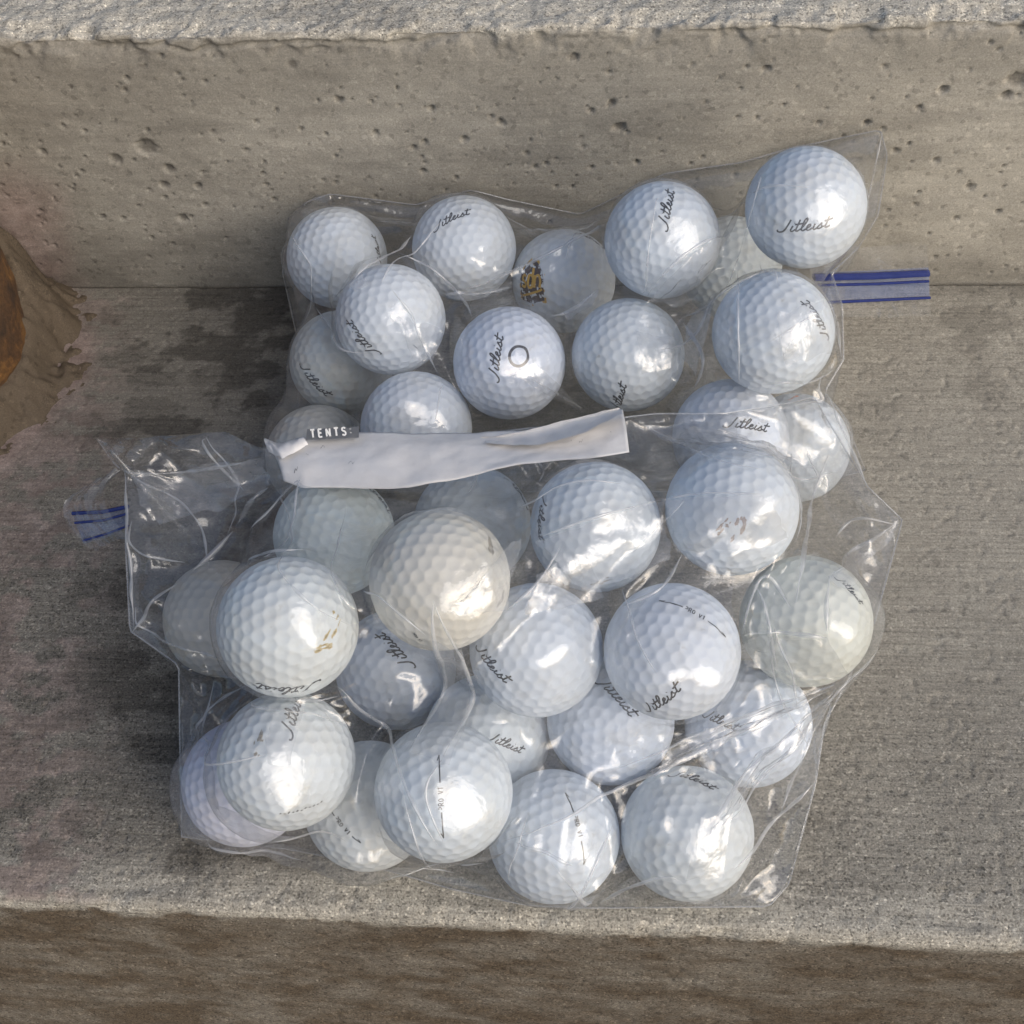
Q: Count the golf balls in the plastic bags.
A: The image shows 35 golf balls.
